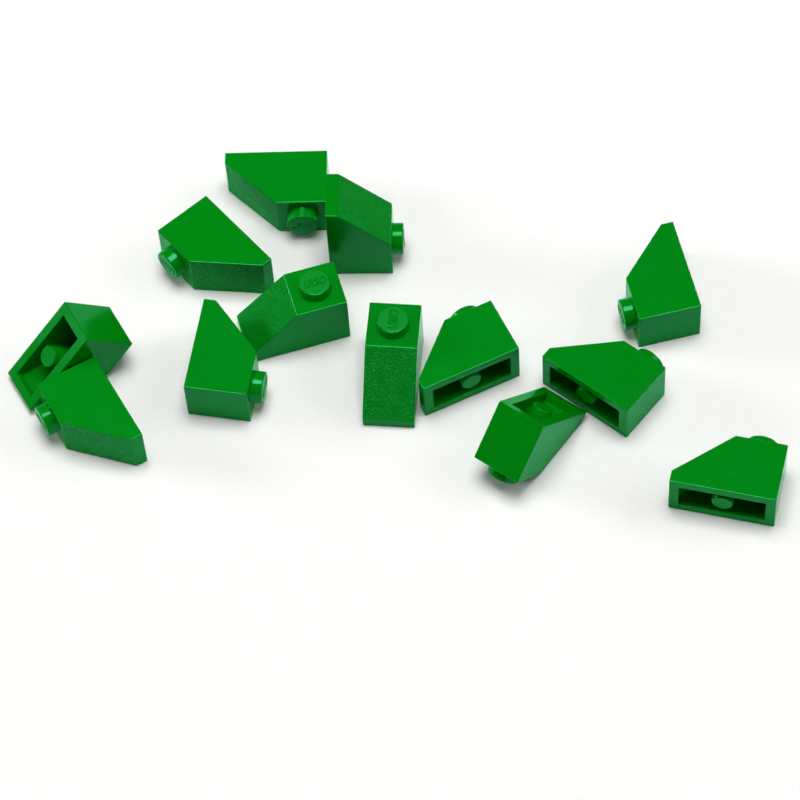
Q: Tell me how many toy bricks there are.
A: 13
